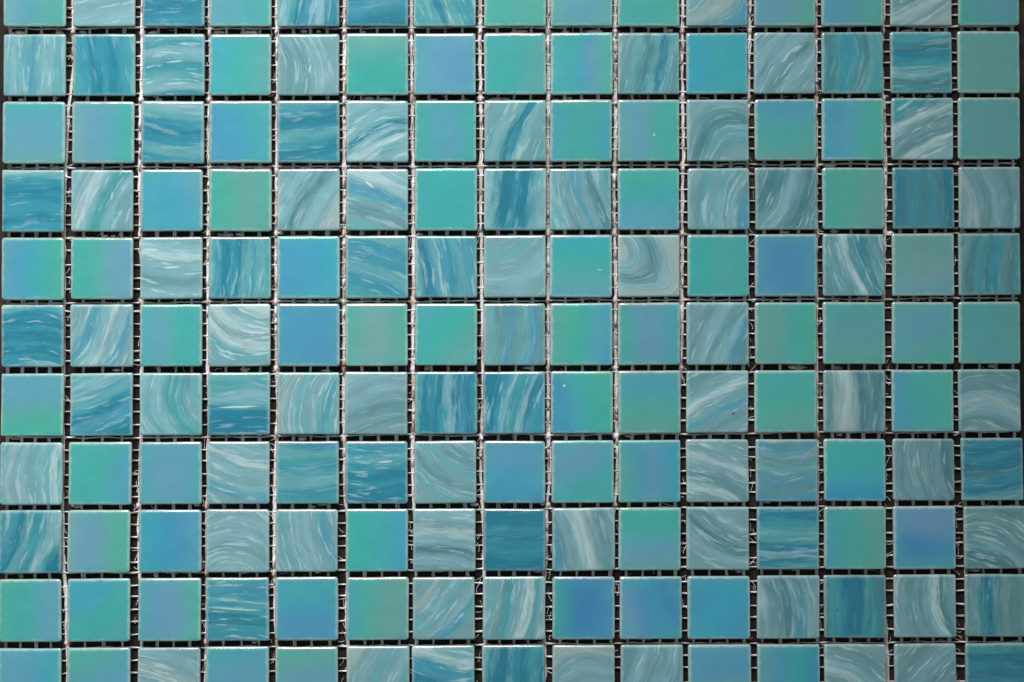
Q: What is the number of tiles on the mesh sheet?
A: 165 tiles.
